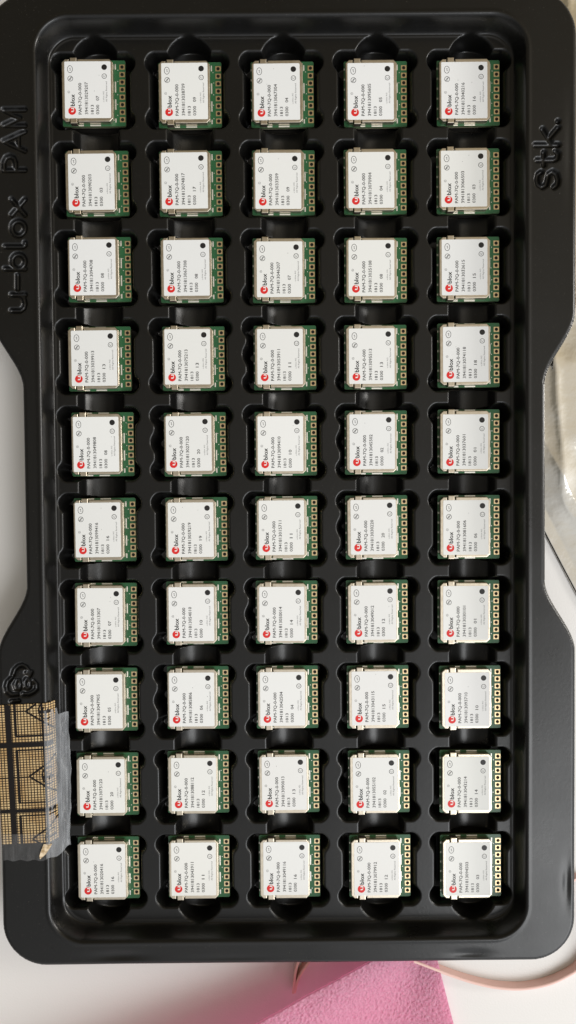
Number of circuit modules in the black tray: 50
